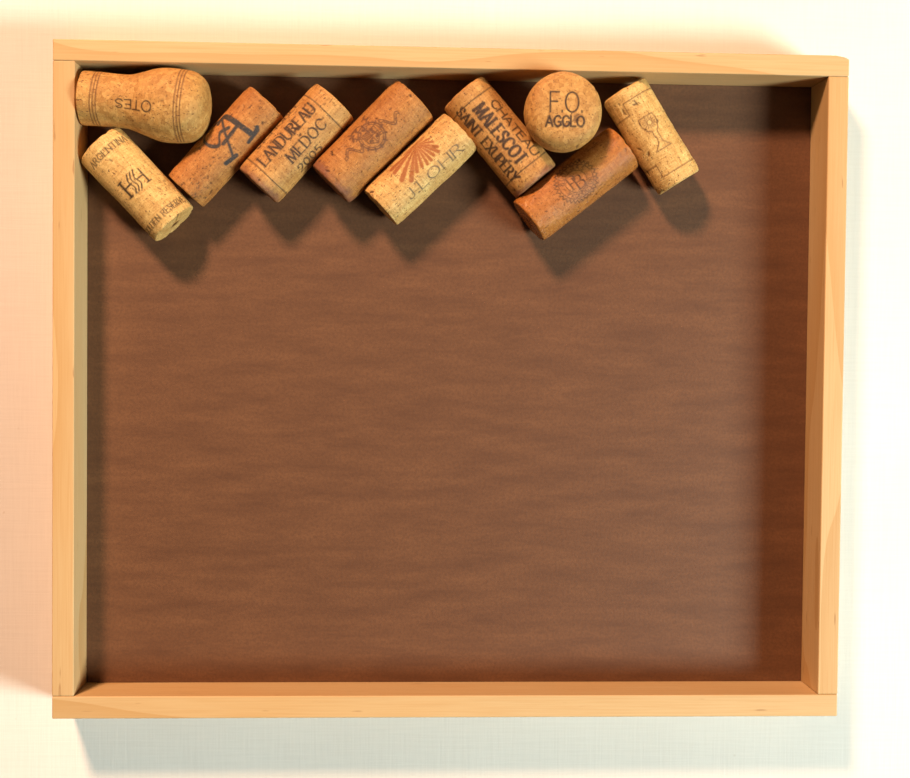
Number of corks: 10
